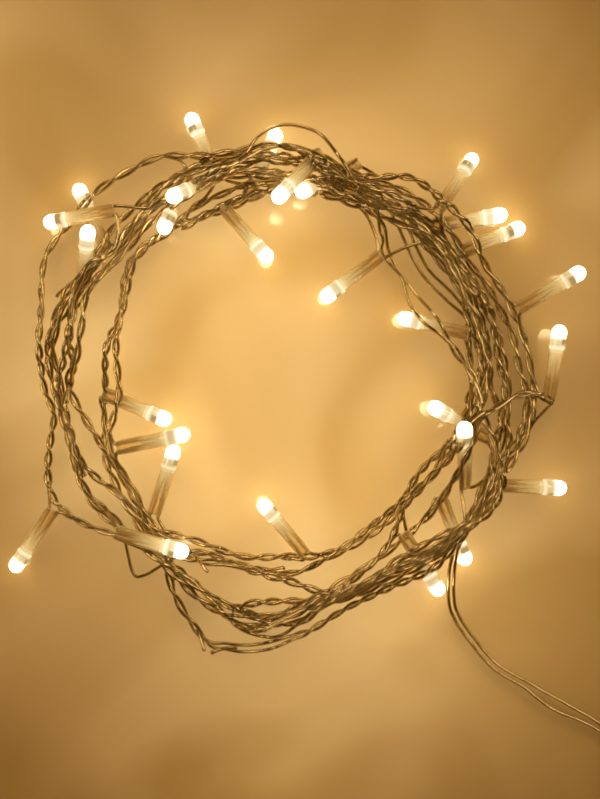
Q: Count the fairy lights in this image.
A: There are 28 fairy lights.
